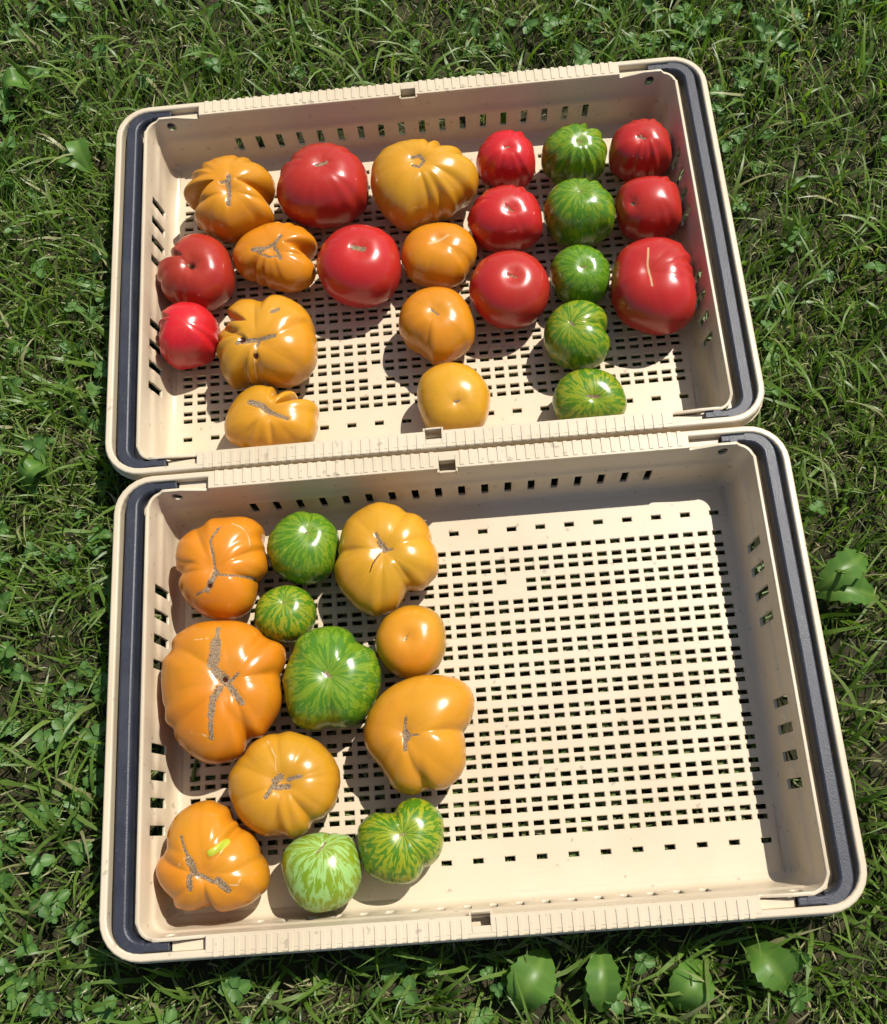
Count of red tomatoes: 10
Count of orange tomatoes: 15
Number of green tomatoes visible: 10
